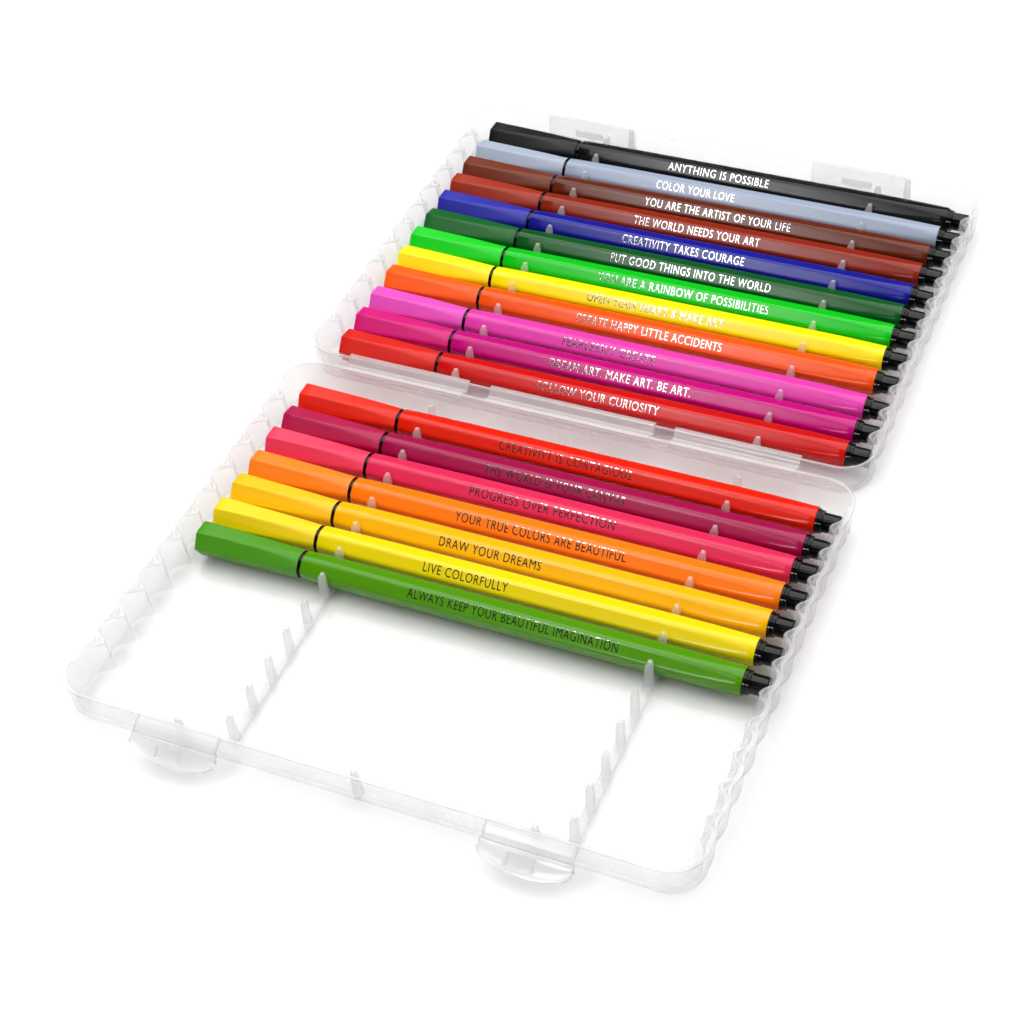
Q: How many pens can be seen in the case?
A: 19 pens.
